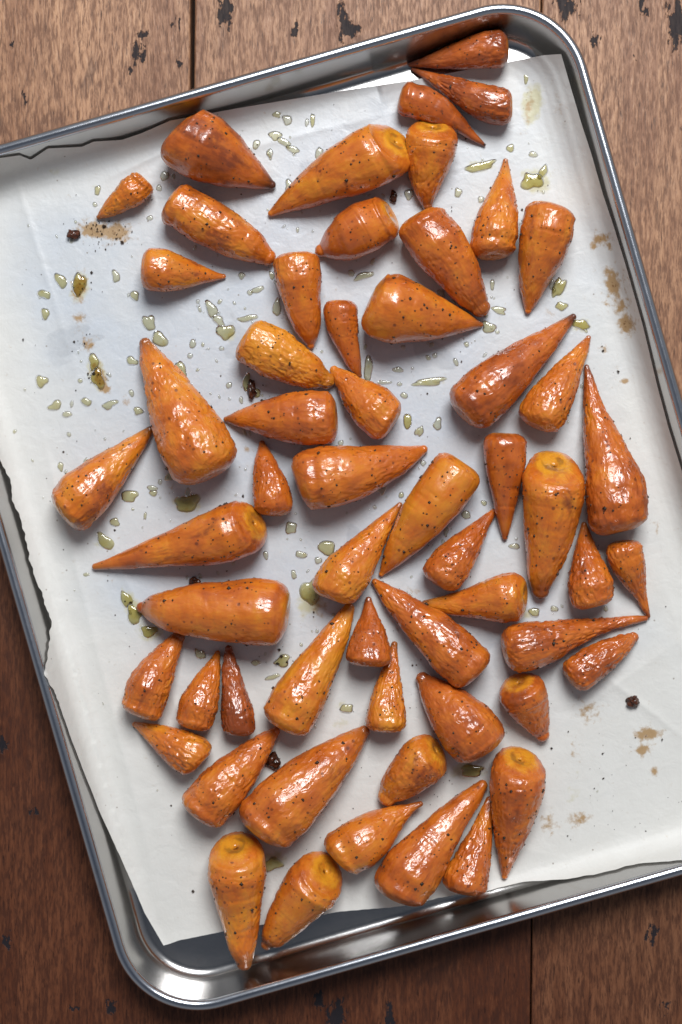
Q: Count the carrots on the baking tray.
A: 57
